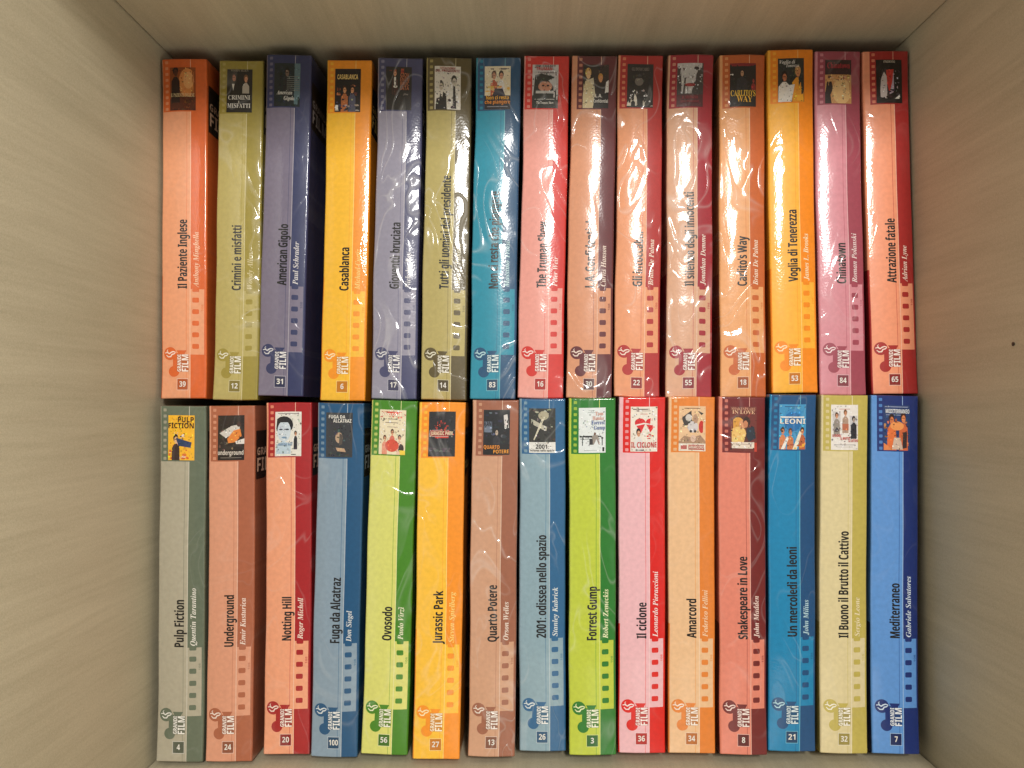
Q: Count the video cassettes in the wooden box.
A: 30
